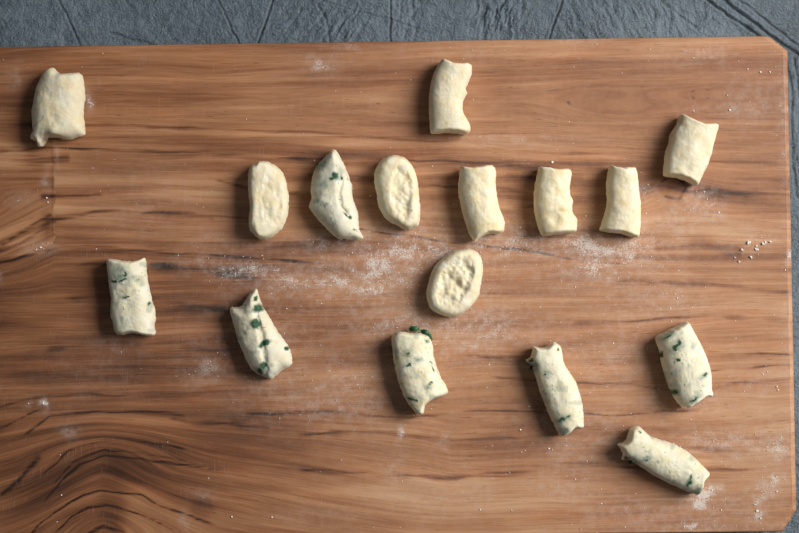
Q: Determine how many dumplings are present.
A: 16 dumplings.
